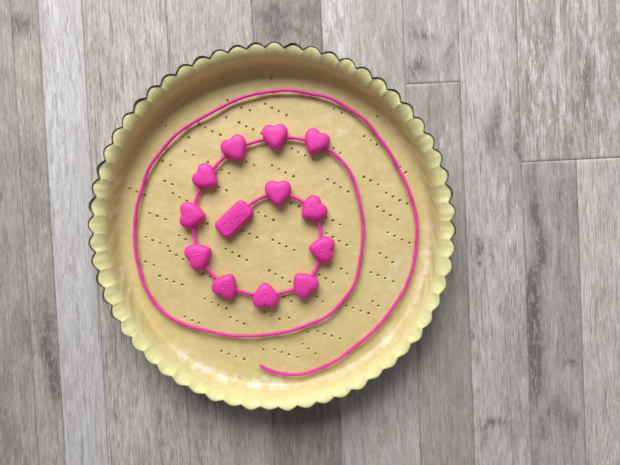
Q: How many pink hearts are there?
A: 12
